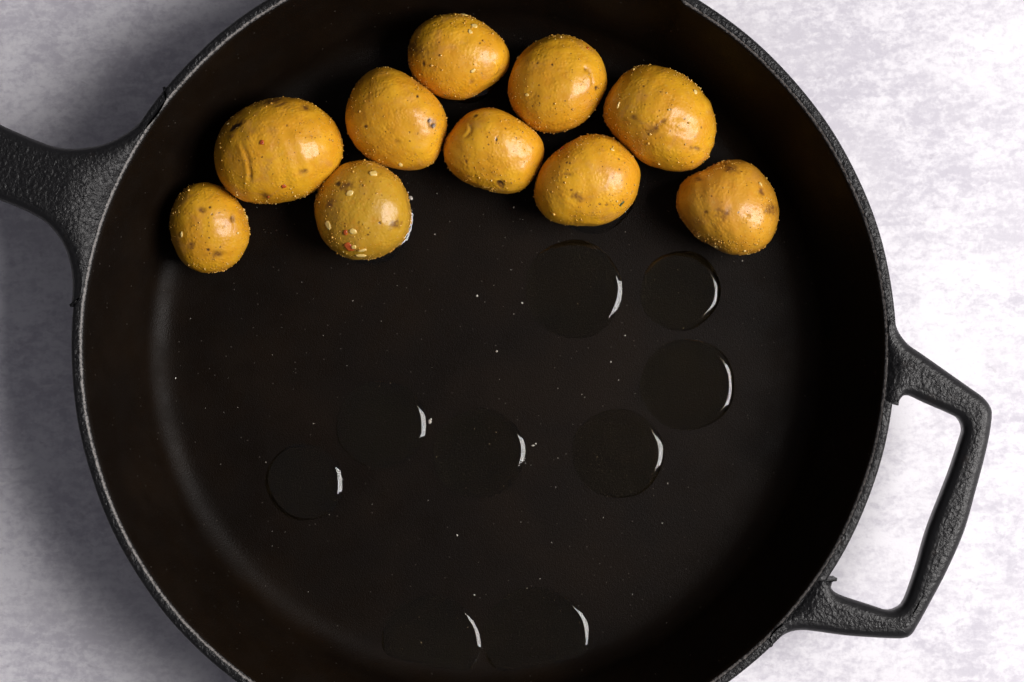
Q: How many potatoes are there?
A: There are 10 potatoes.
